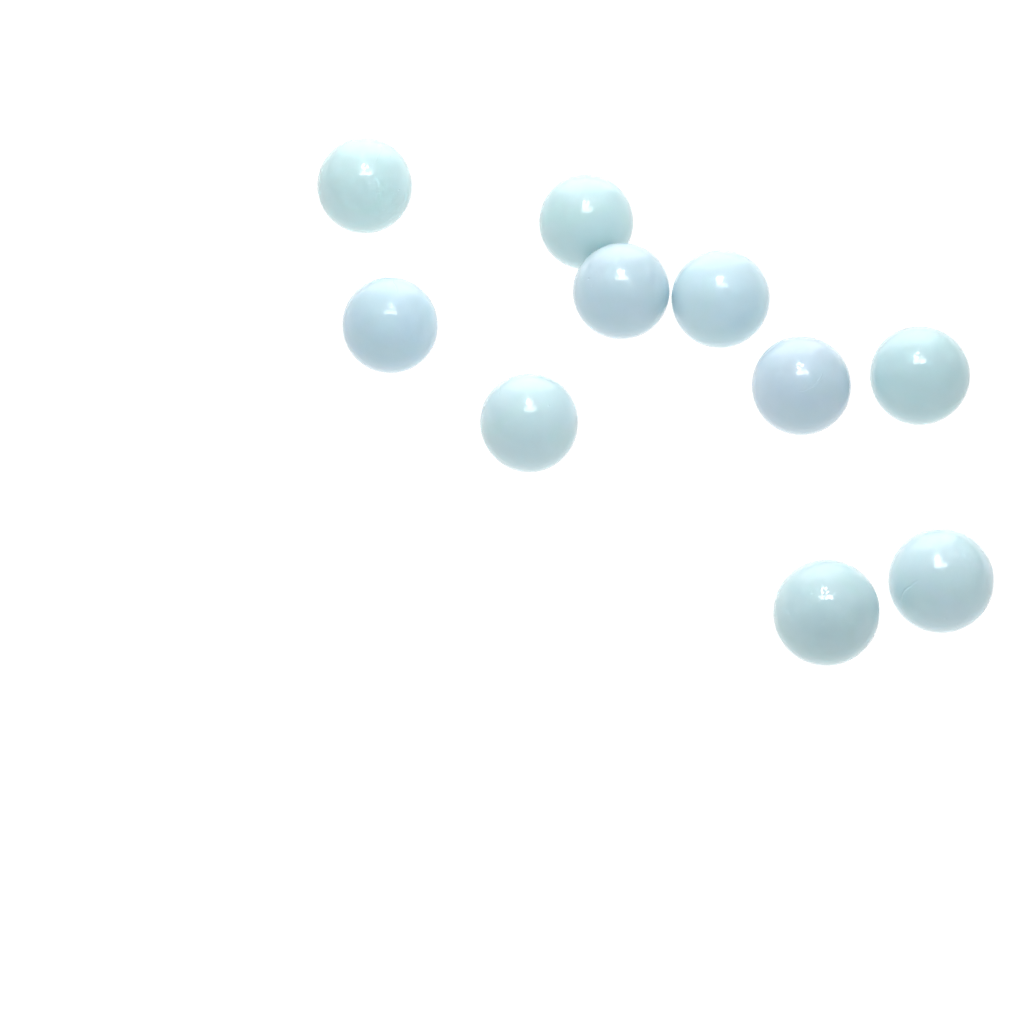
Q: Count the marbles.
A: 10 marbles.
